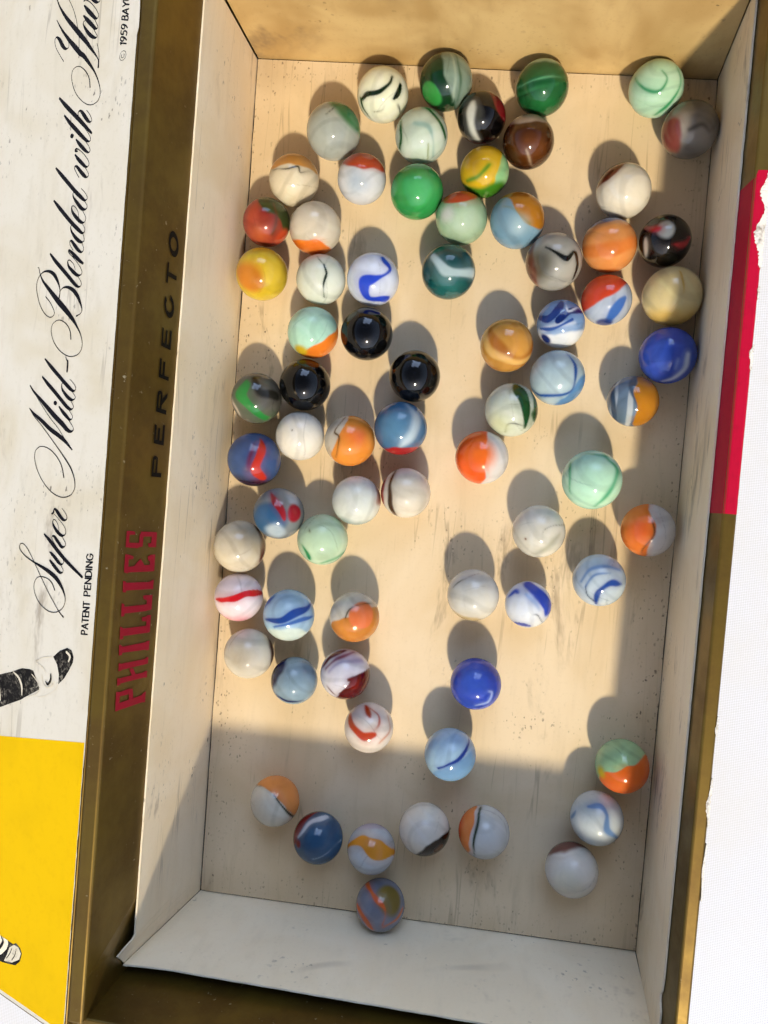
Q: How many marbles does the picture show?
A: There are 72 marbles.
